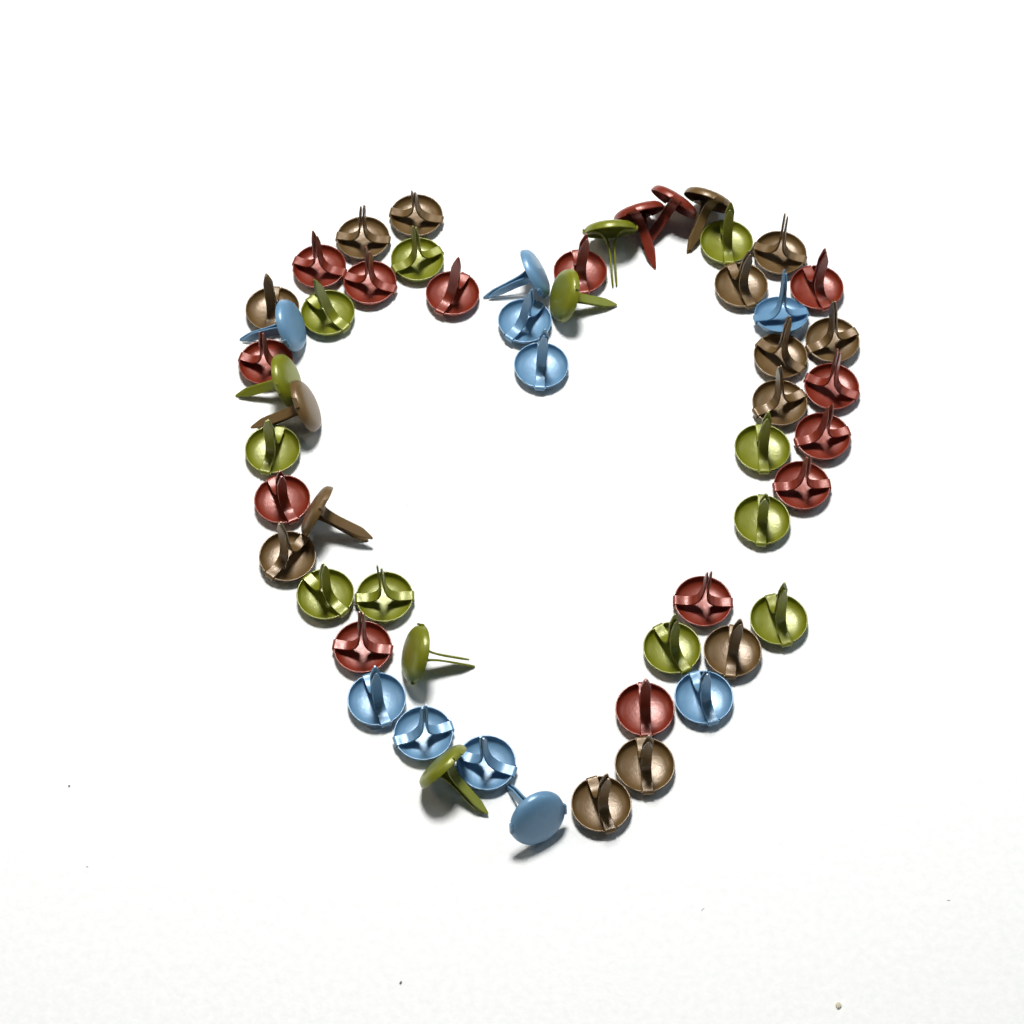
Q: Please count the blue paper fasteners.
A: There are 10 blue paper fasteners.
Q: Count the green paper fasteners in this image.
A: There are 15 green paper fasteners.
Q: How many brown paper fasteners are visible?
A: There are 15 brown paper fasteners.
